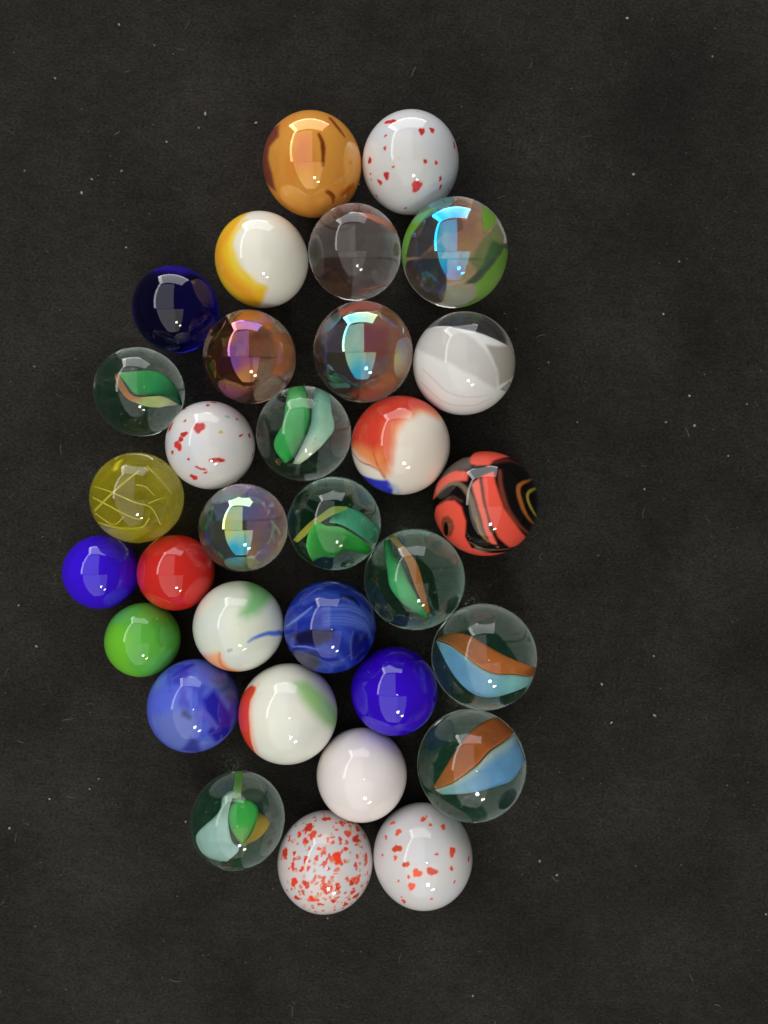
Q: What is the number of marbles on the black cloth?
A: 32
